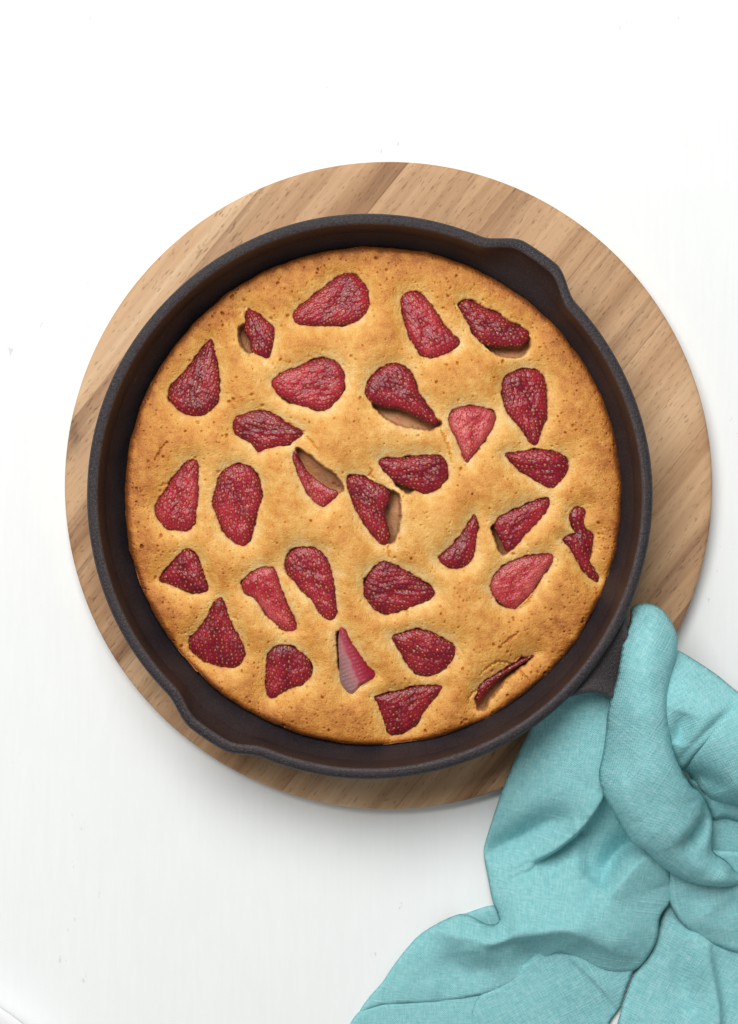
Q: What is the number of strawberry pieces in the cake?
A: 30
